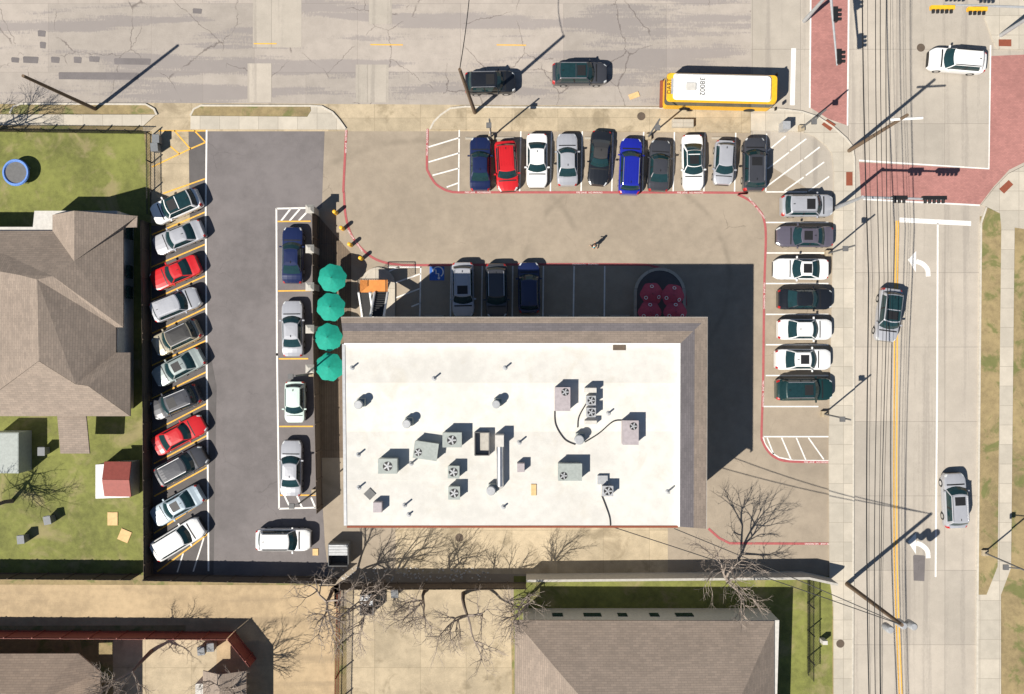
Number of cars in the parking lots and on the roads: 41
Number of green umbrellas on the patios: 4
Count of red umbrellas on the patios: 4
